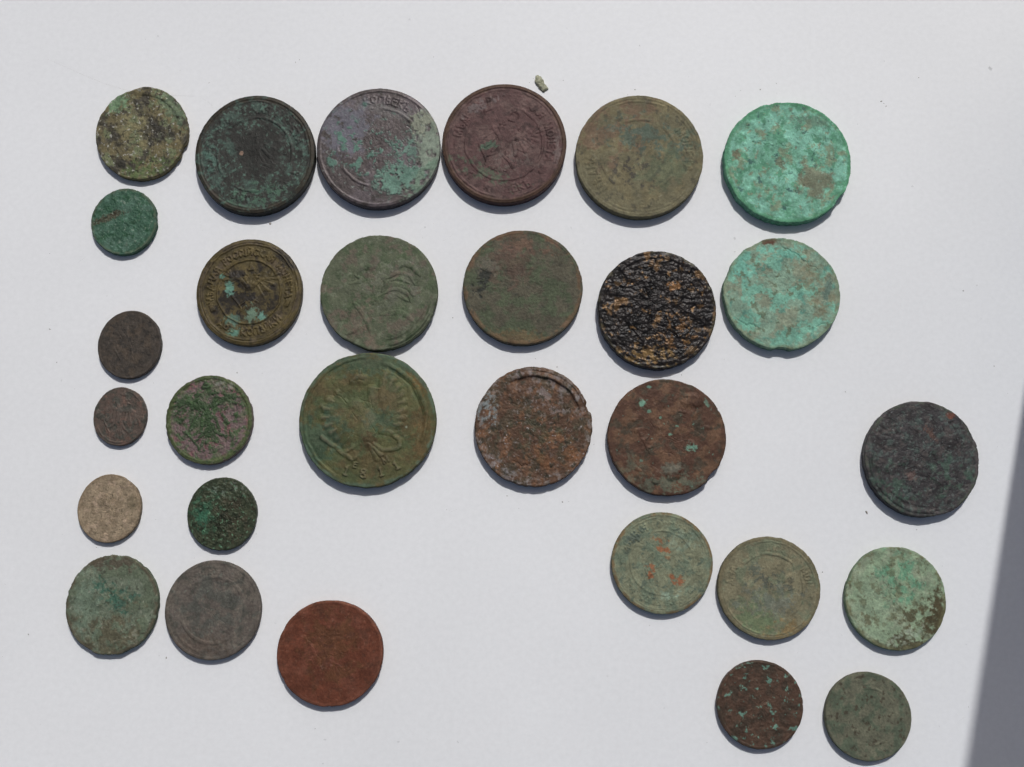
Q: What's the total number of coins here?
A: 29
